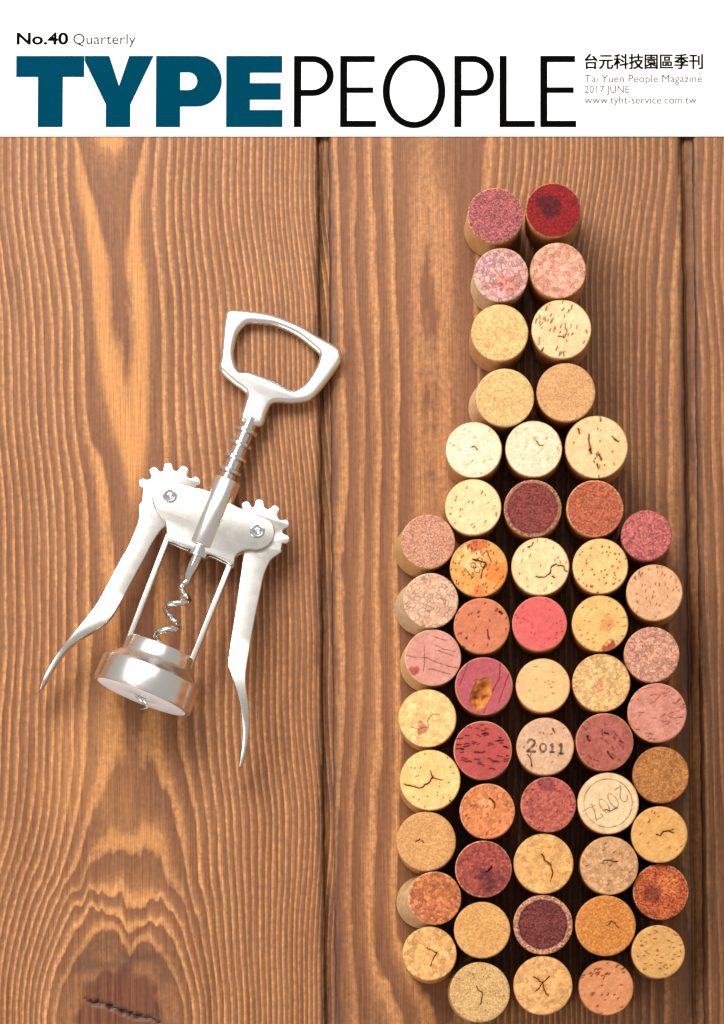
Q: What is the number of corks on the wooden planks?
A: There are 54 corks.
